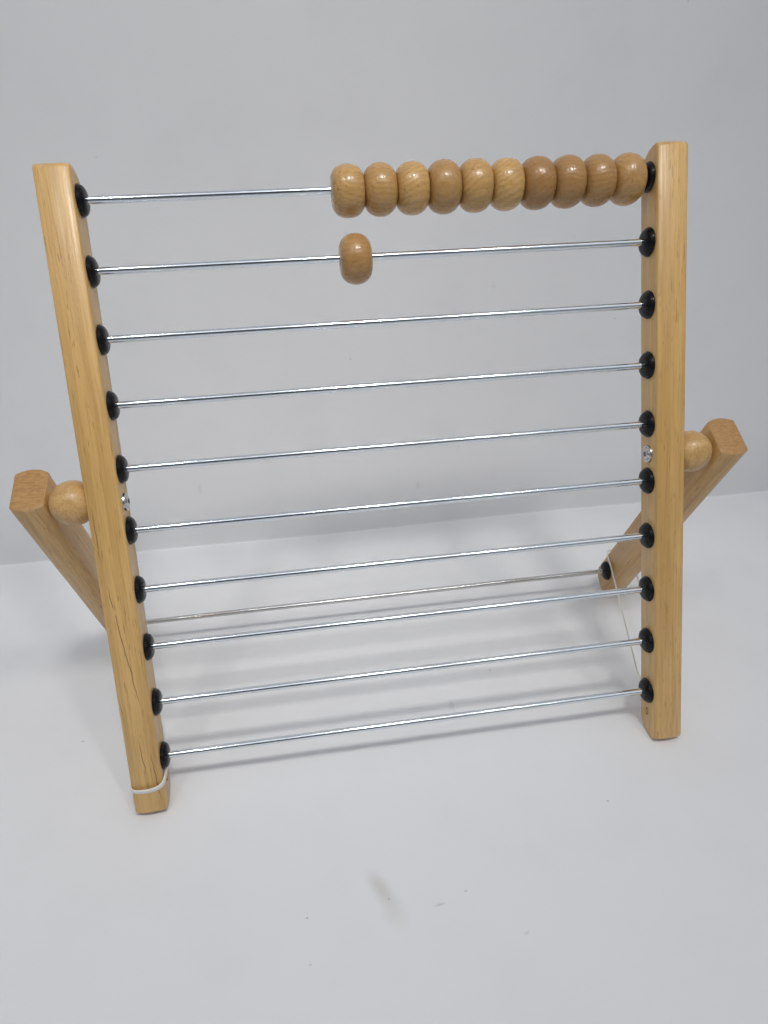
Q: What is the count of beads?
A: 11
